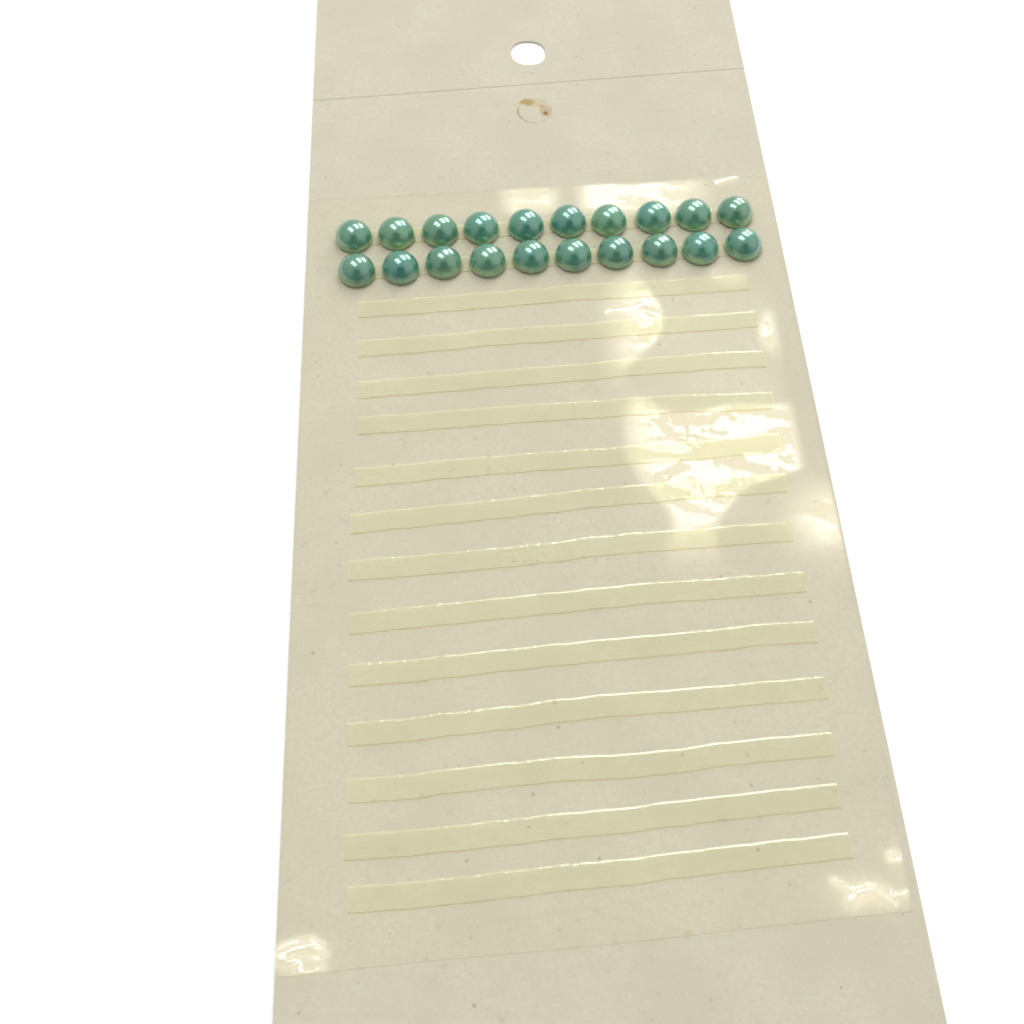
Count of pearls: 20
